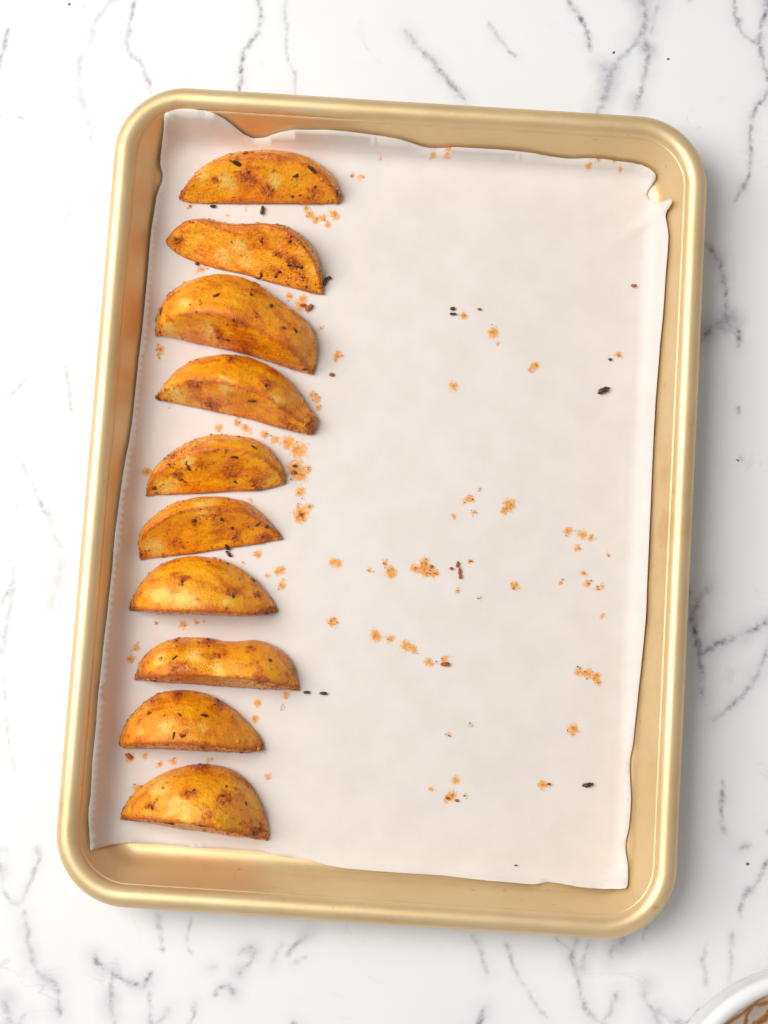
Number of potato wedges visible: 10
